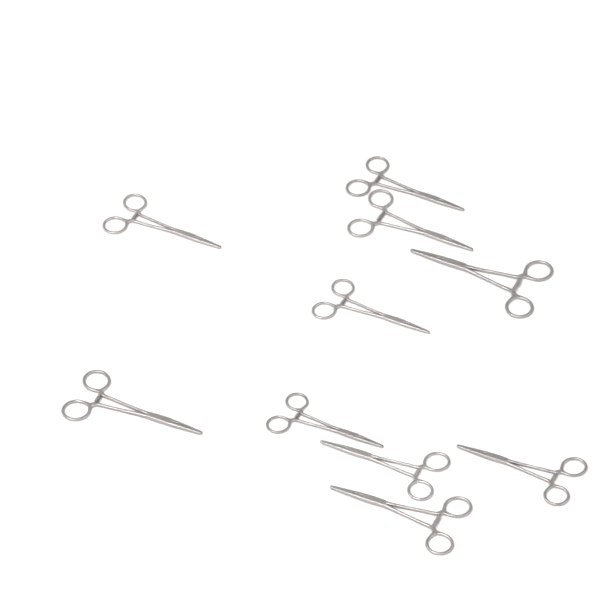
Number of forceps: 10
